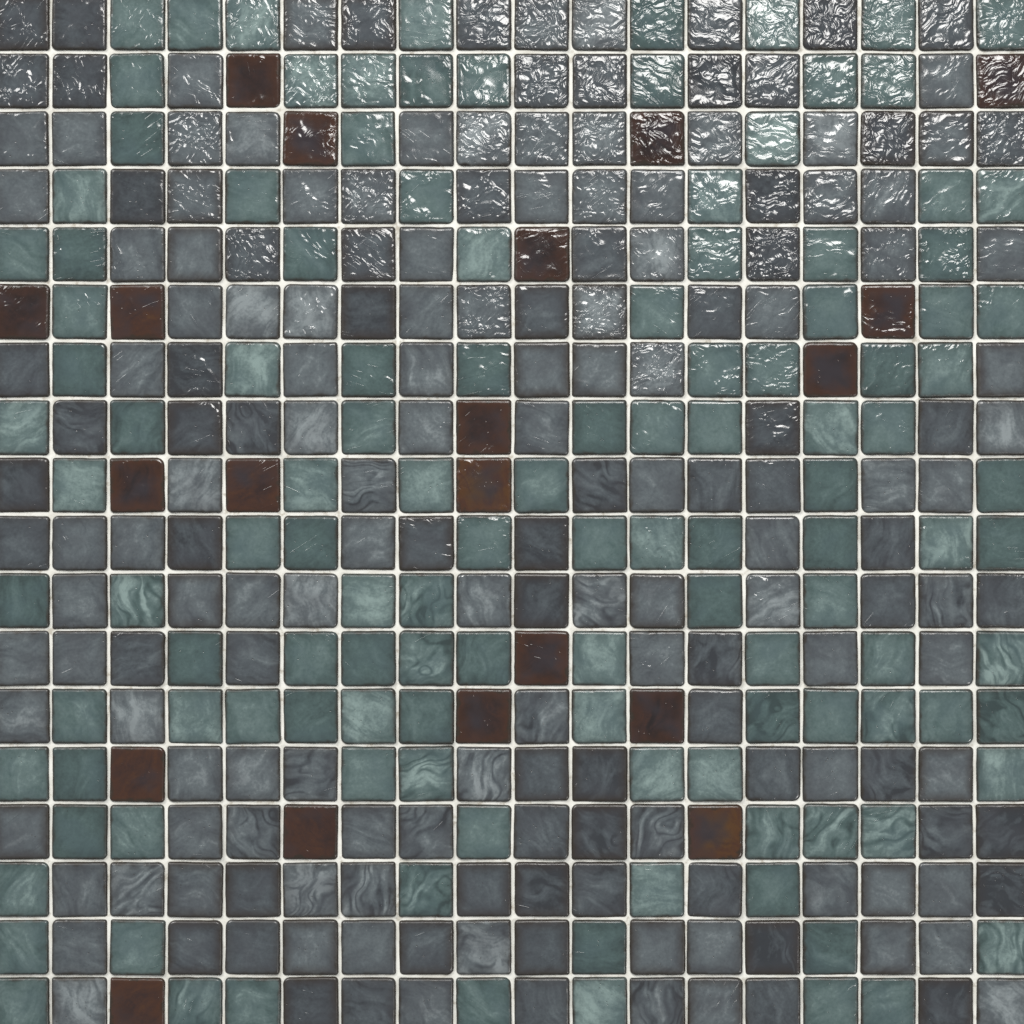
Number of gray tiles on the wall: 180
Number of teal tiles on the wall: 124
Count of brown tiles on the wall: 20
